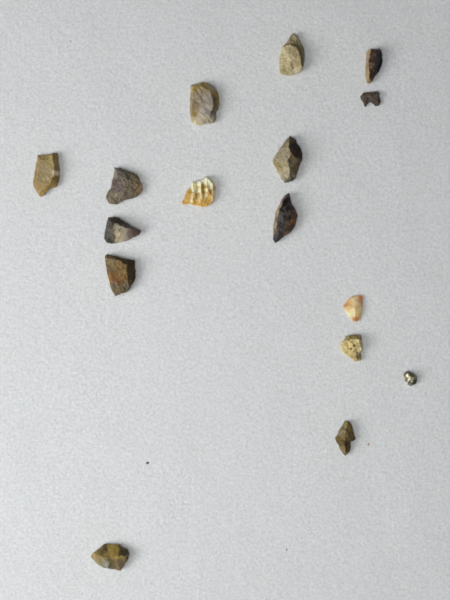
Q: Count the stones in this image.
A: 16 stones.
